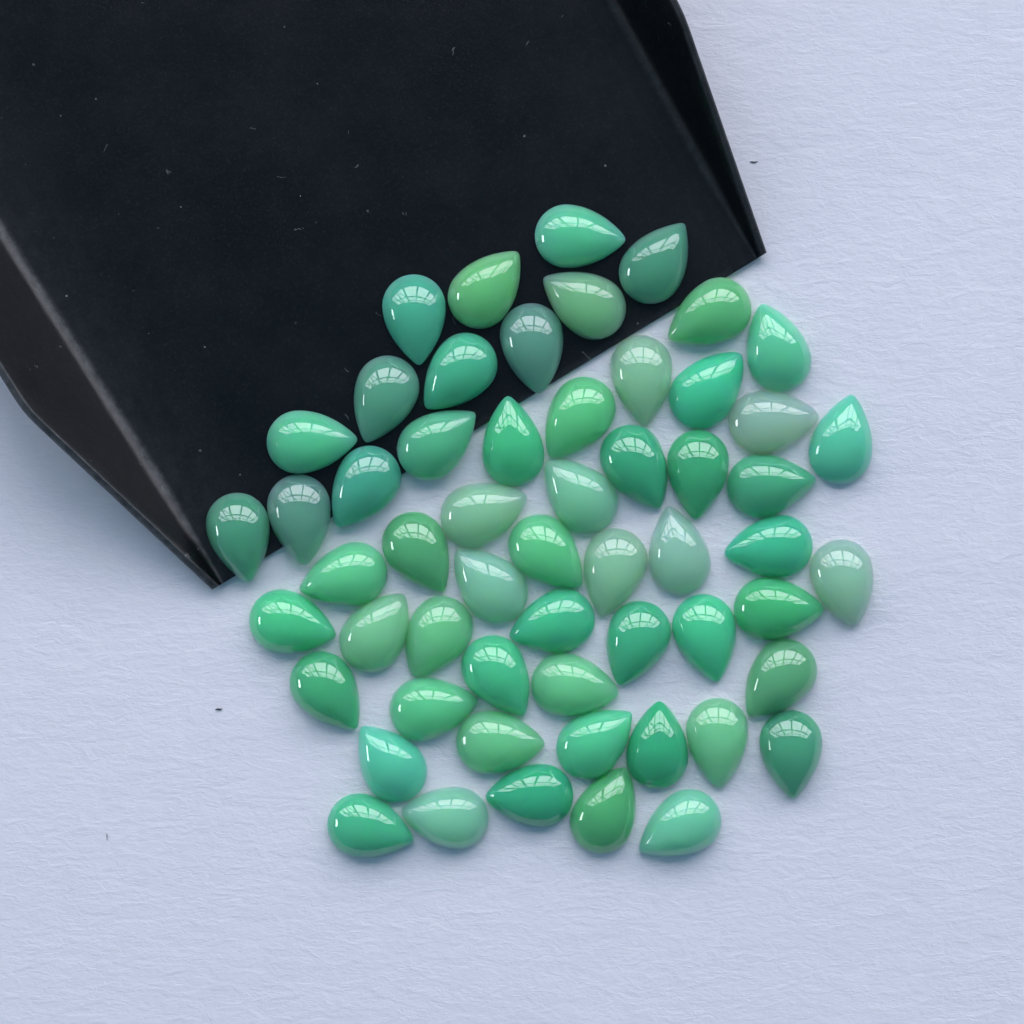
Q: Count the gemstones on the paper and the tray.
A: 57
